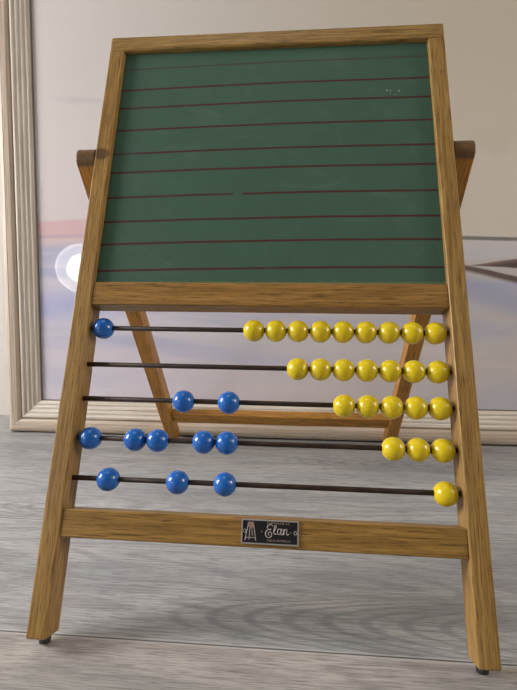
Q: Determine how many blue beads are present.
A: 11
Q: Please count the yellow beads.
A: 25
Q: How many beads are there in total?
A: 36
